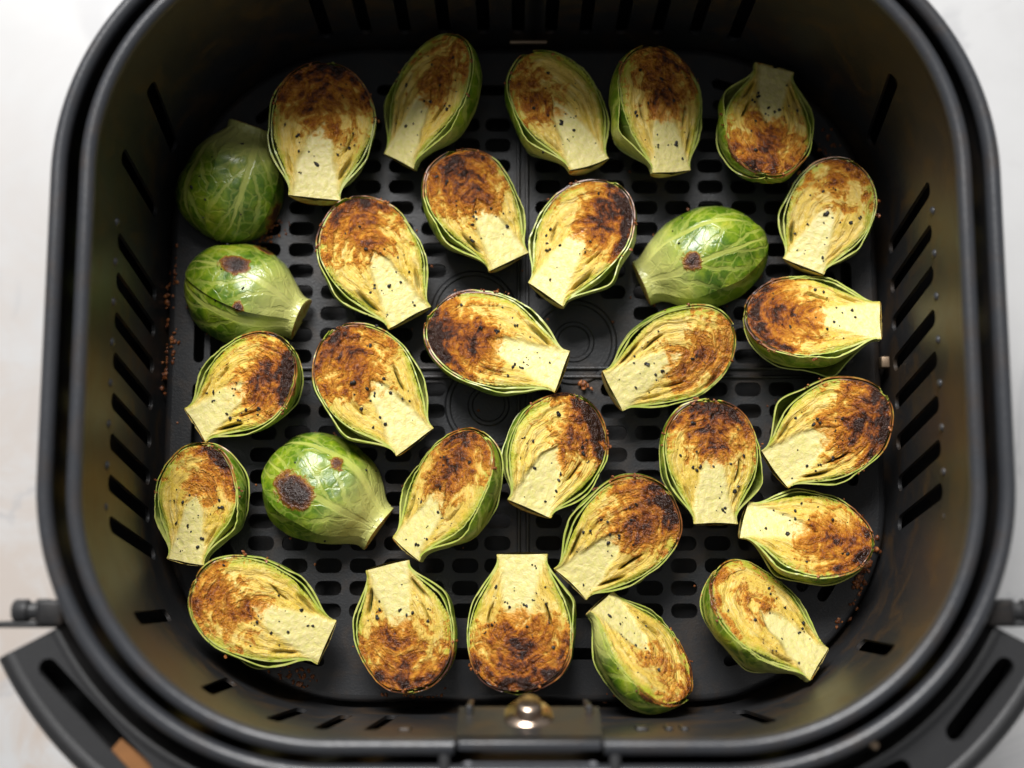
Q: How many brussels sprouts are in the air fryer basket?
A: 30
